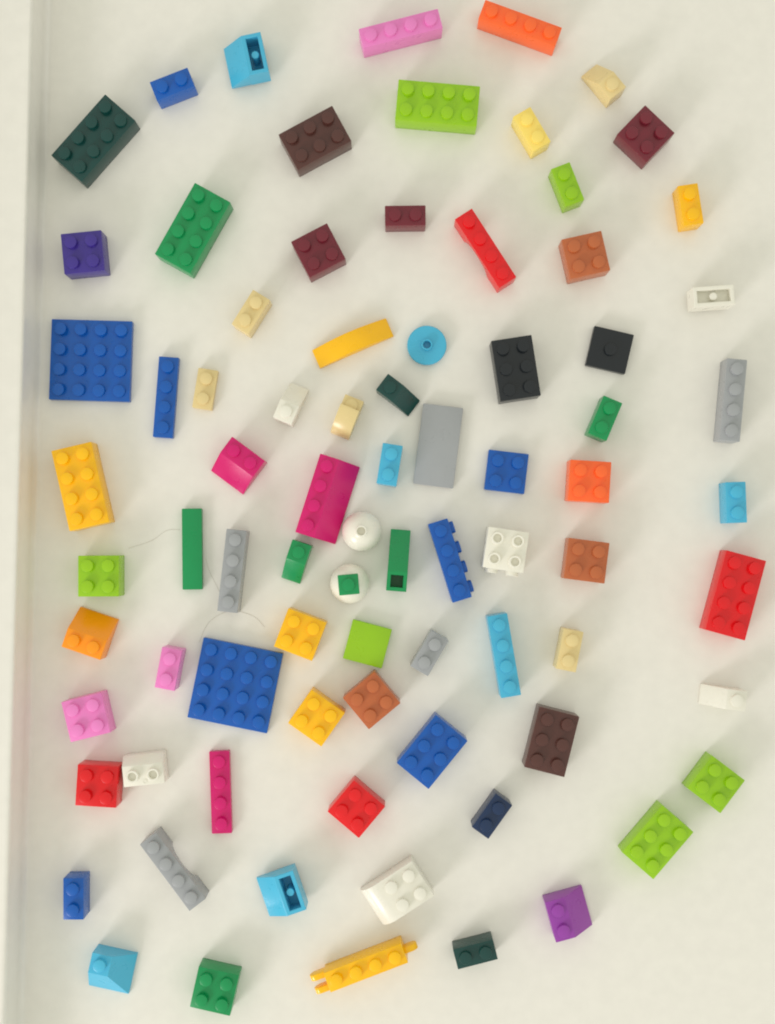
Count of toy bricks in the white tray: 81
